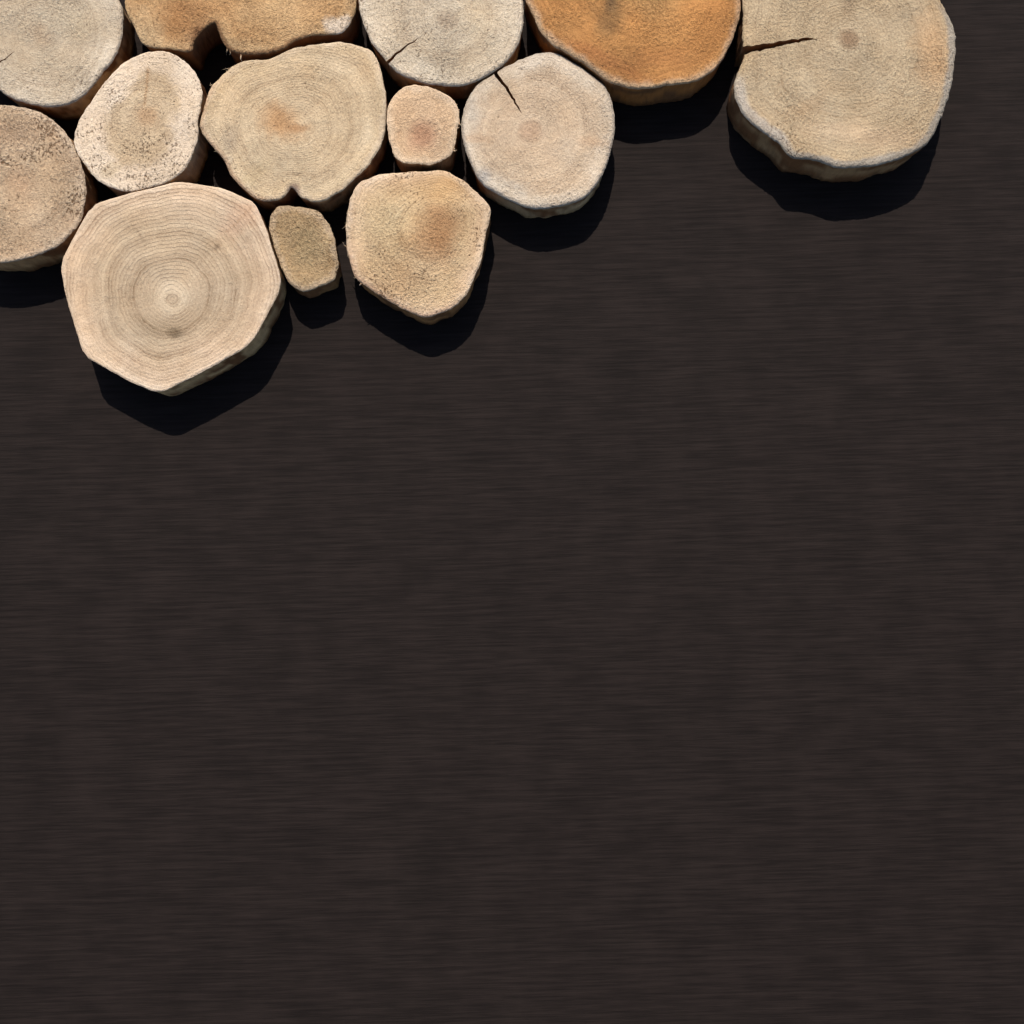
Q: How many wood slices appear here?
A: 13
